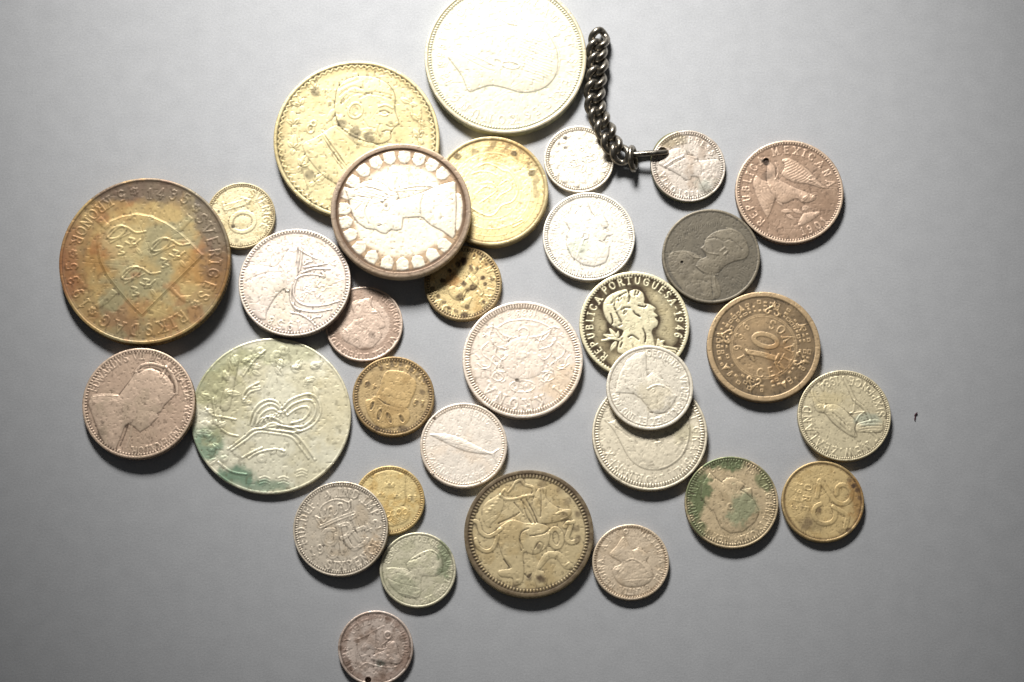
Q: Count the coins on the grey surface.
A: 32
